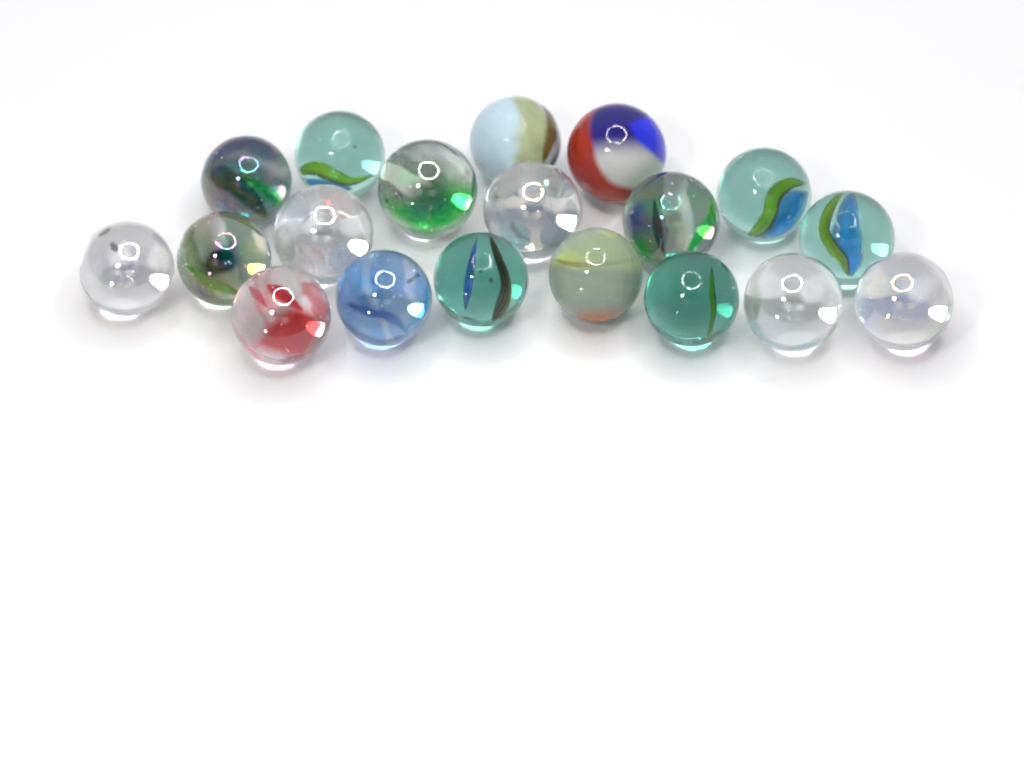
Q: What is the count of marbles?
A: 19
